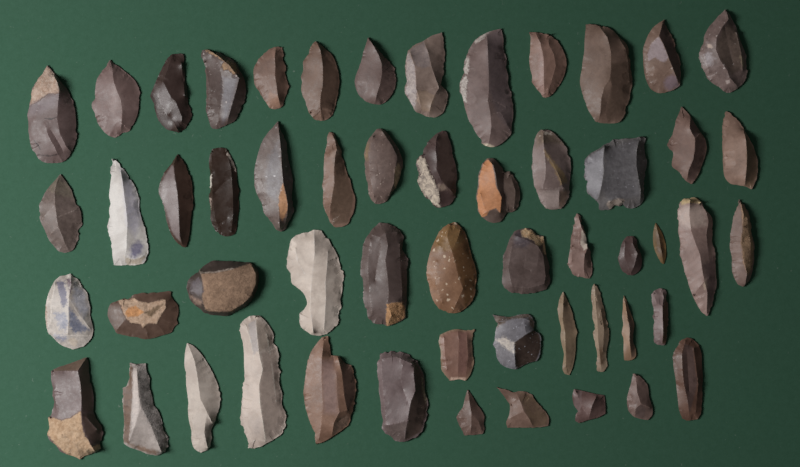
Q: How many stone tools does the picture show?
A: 55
